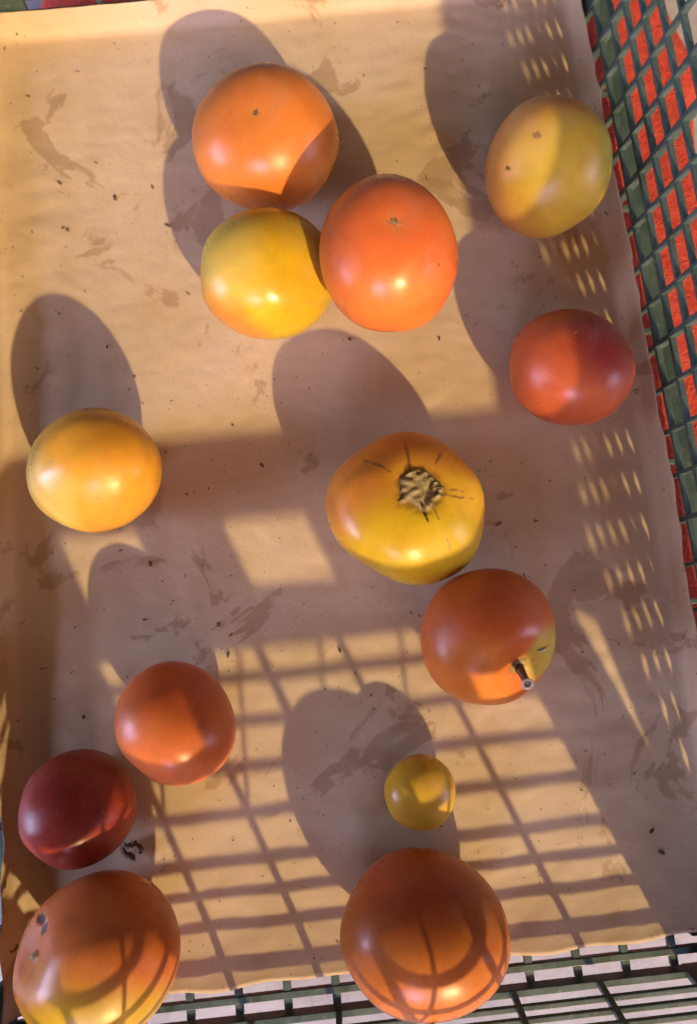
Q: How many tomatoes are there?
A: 13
